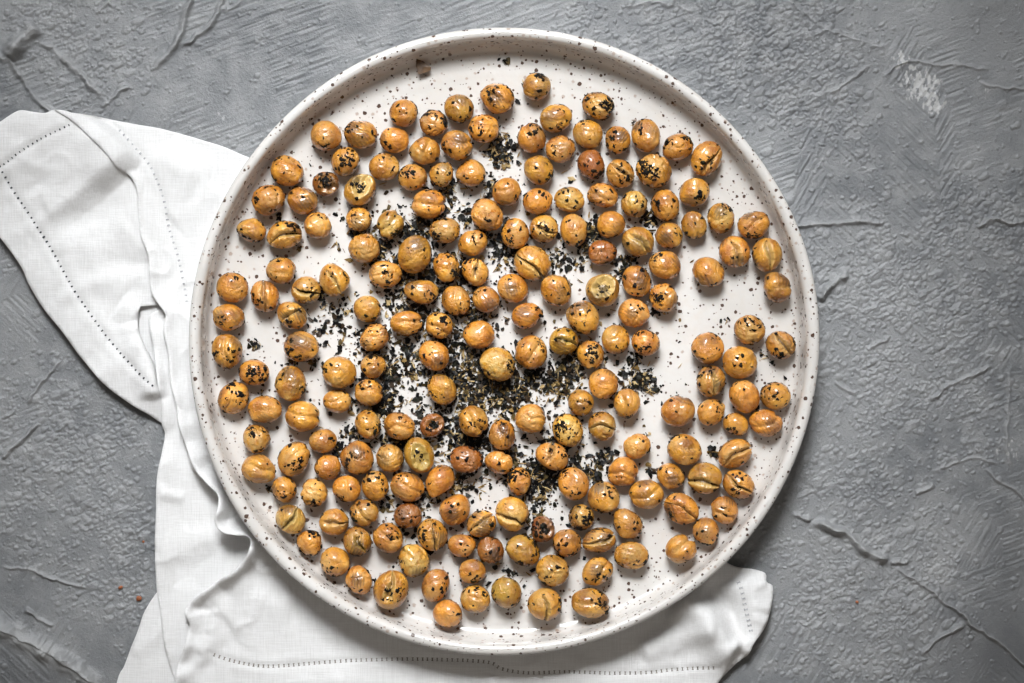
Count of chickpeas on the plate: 200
